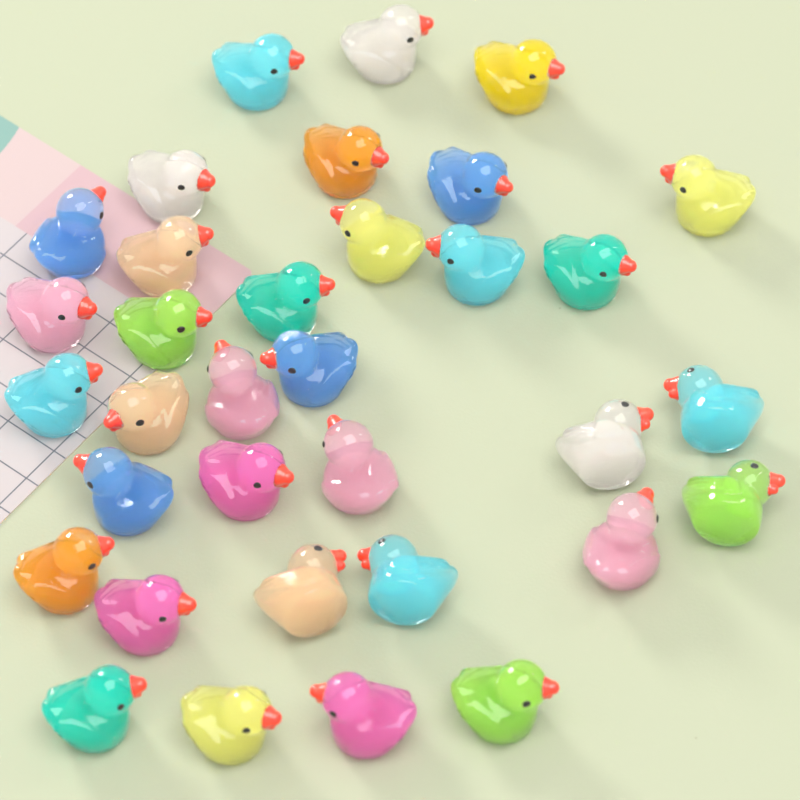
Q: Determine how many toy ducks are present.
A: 34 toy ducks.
